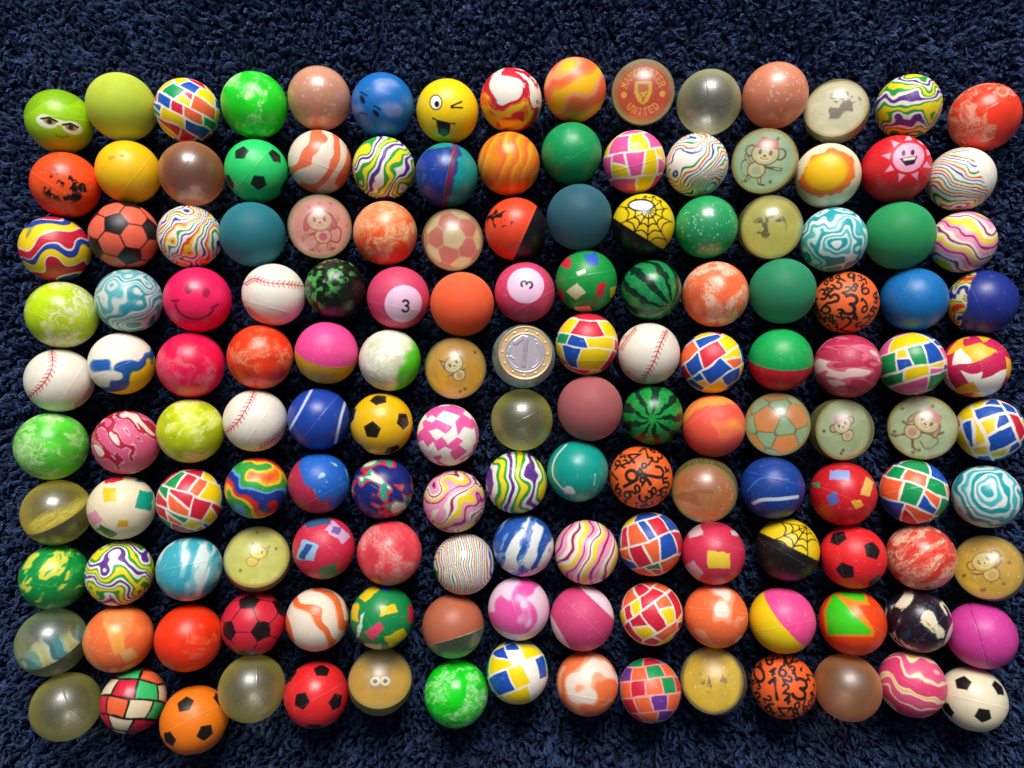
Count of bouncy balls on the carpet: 150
